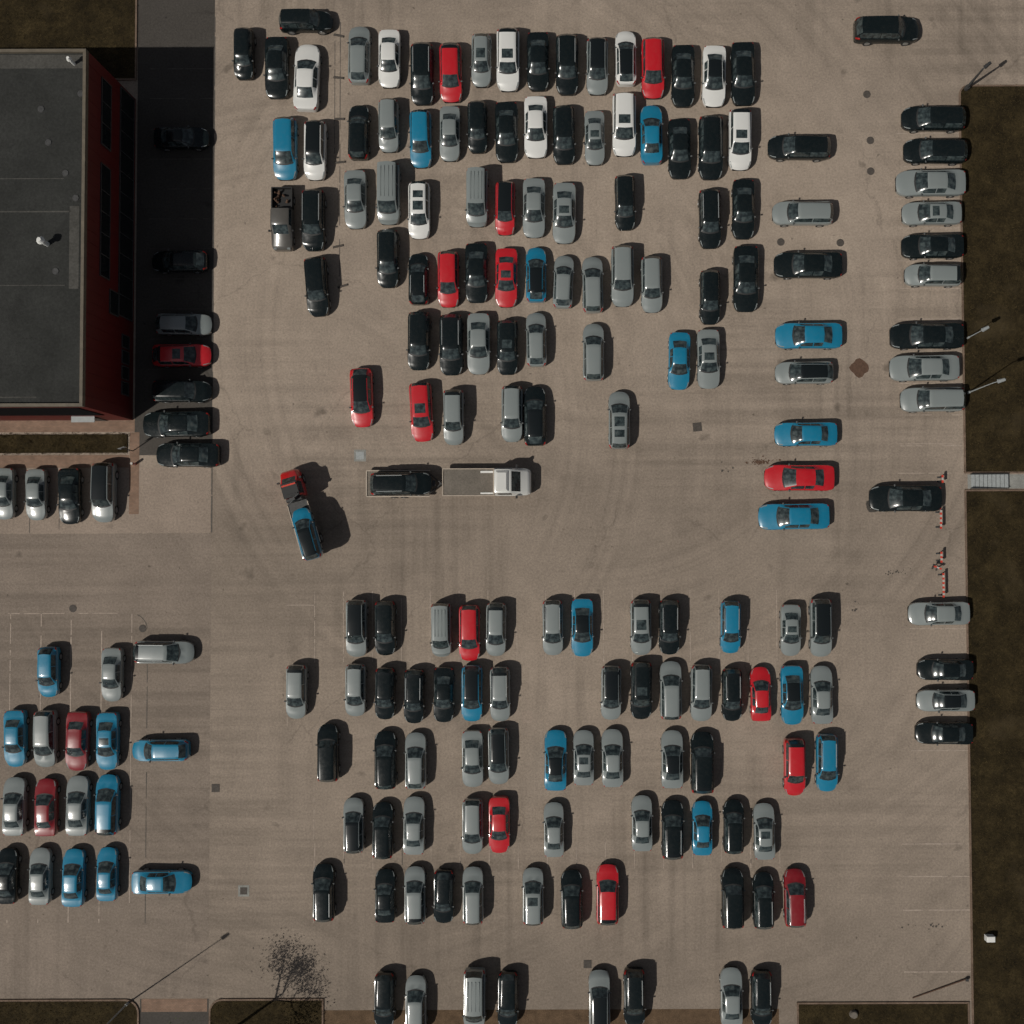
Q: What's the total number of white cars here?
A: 10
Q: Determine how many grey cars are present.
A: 74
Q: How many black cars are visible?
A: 69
